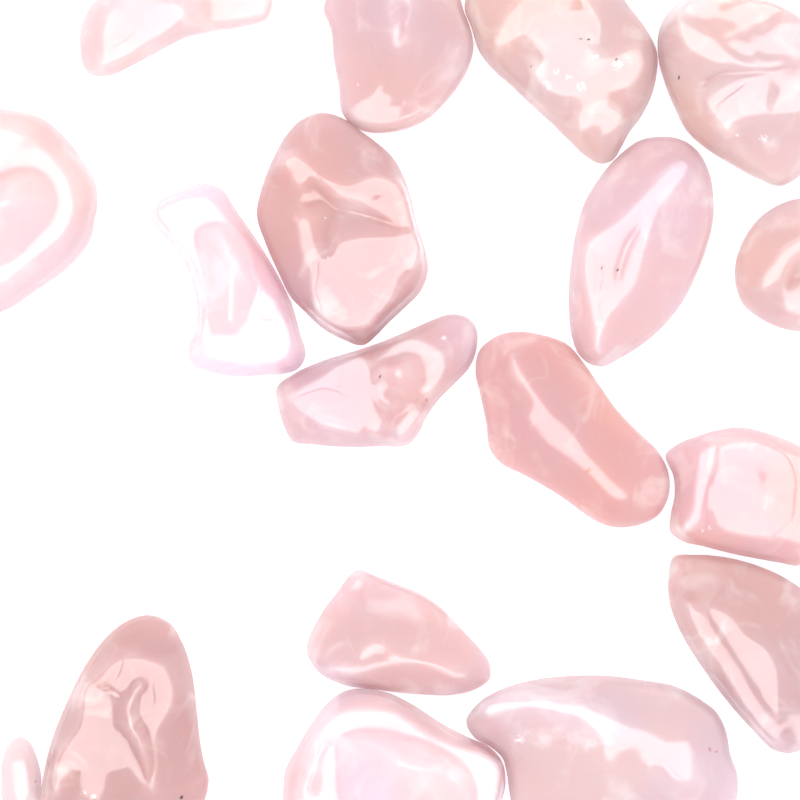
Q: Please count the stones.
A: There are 18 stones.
